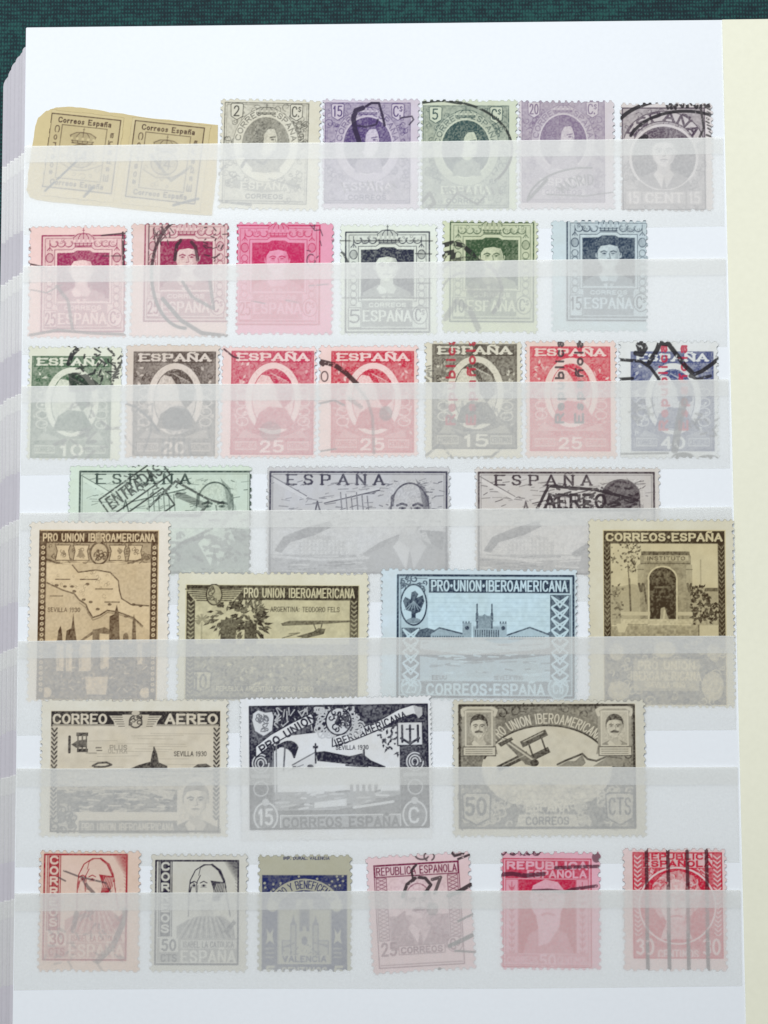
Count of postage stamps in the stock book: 36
